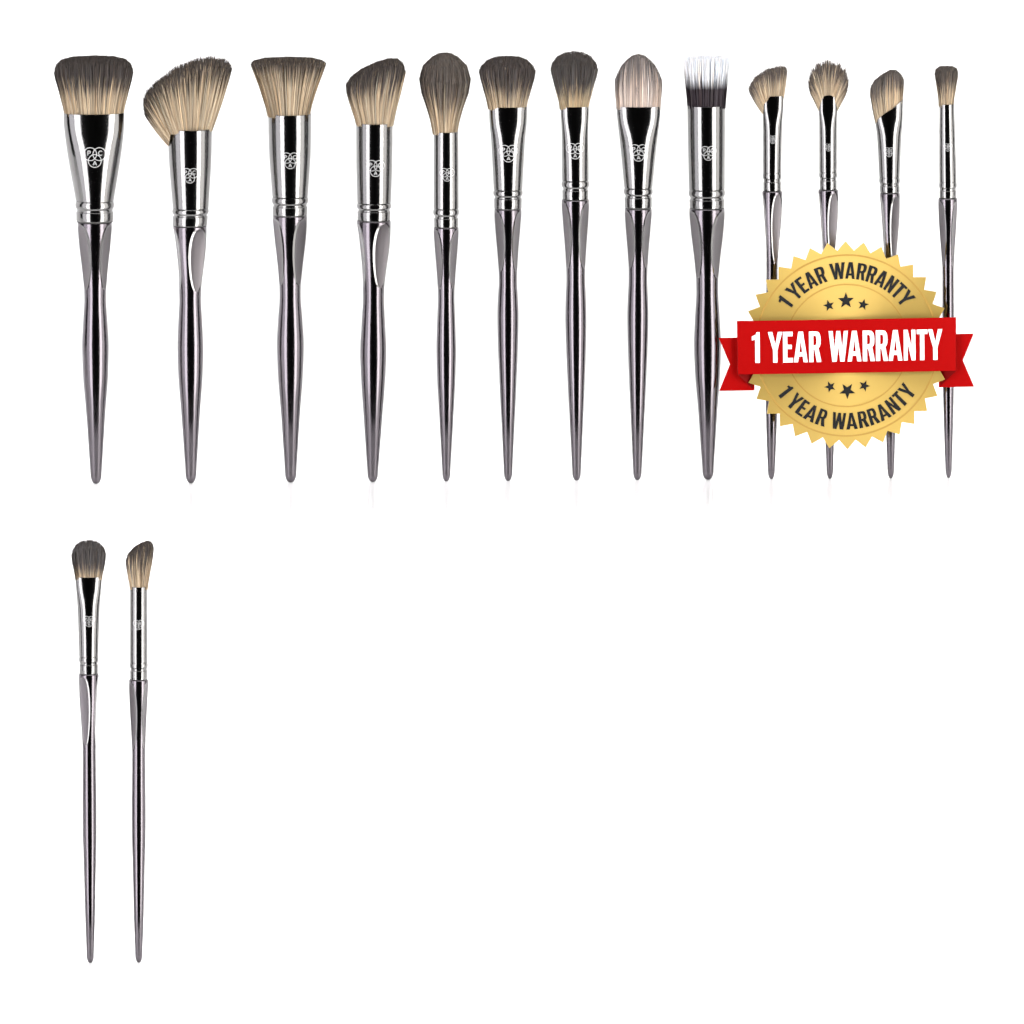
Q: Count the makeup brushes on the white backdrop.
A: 15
